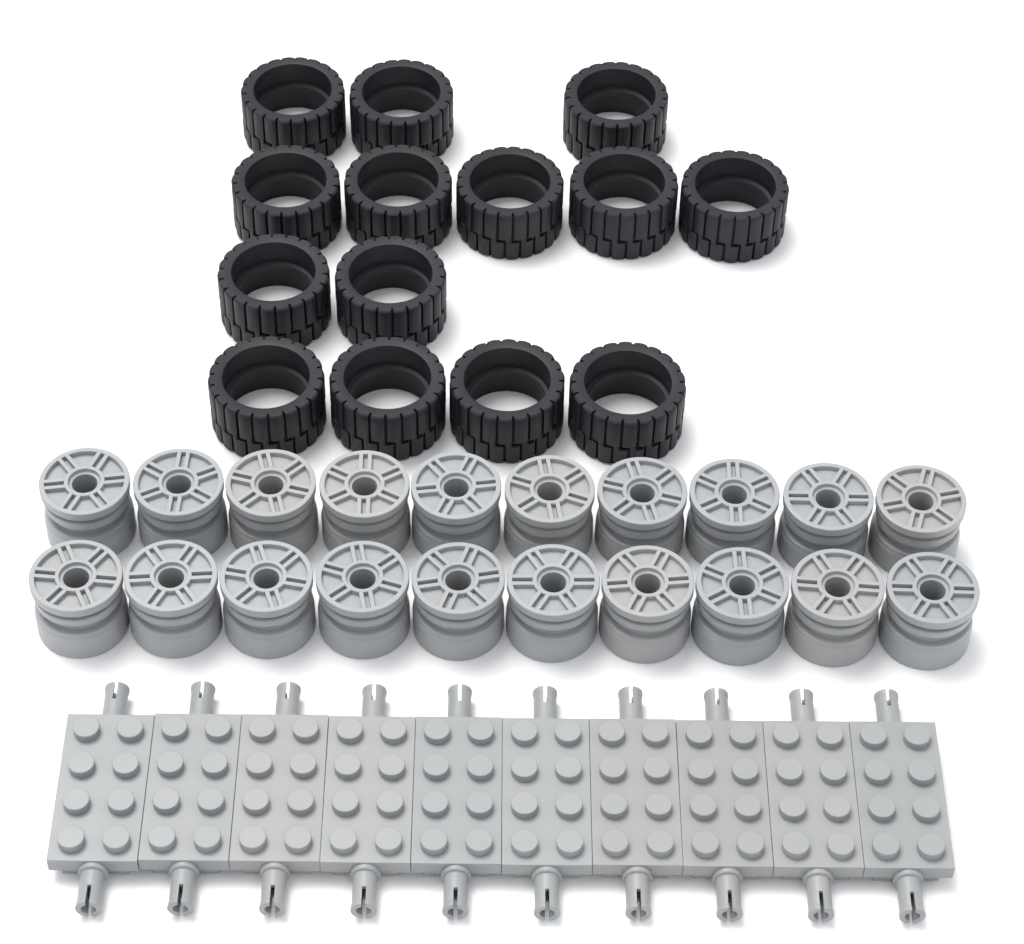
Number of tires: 14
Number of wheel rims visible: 20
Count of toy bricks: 10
